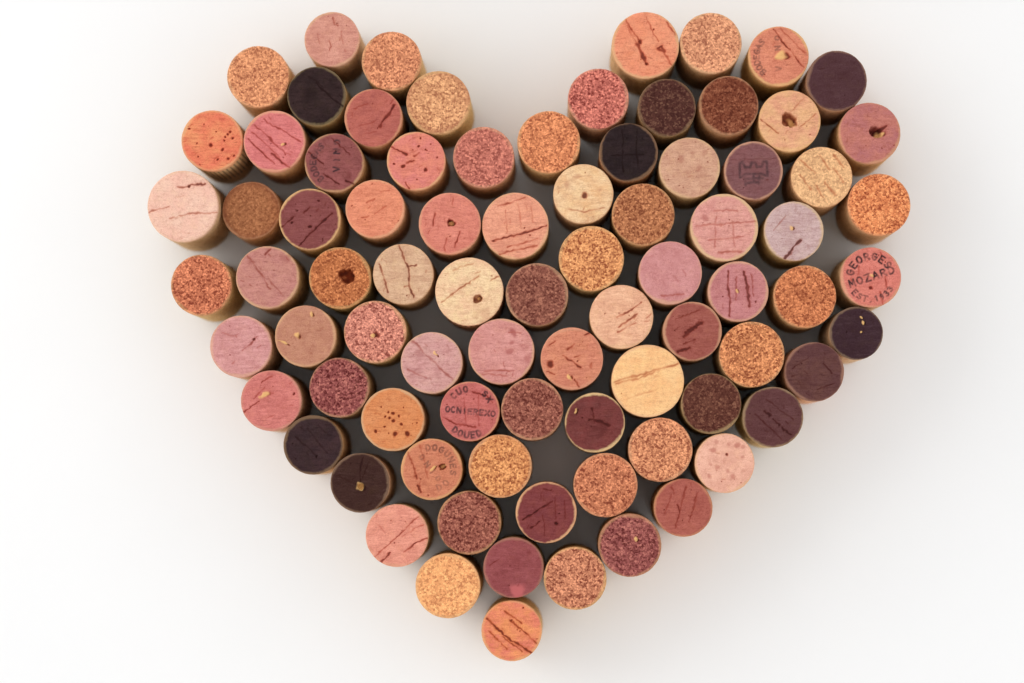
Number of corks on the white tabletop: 83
